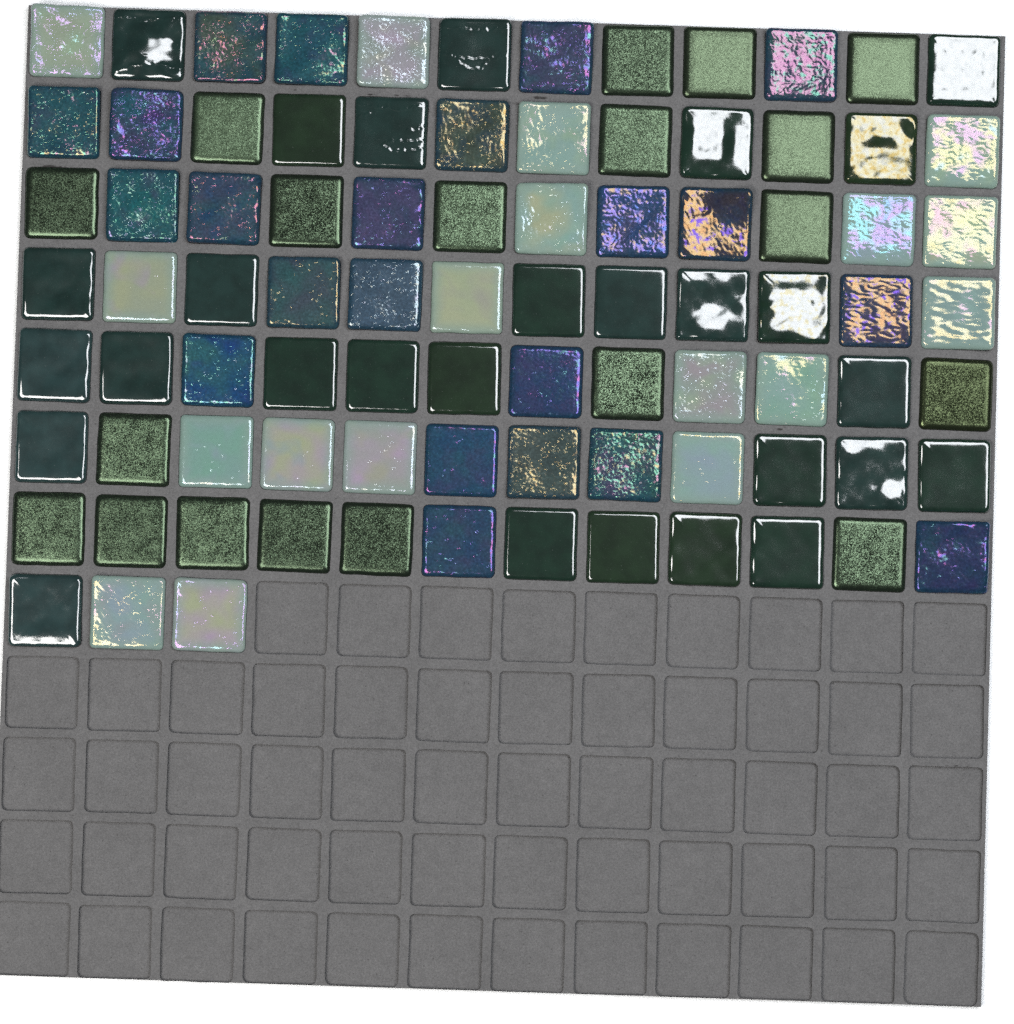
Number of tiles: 87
